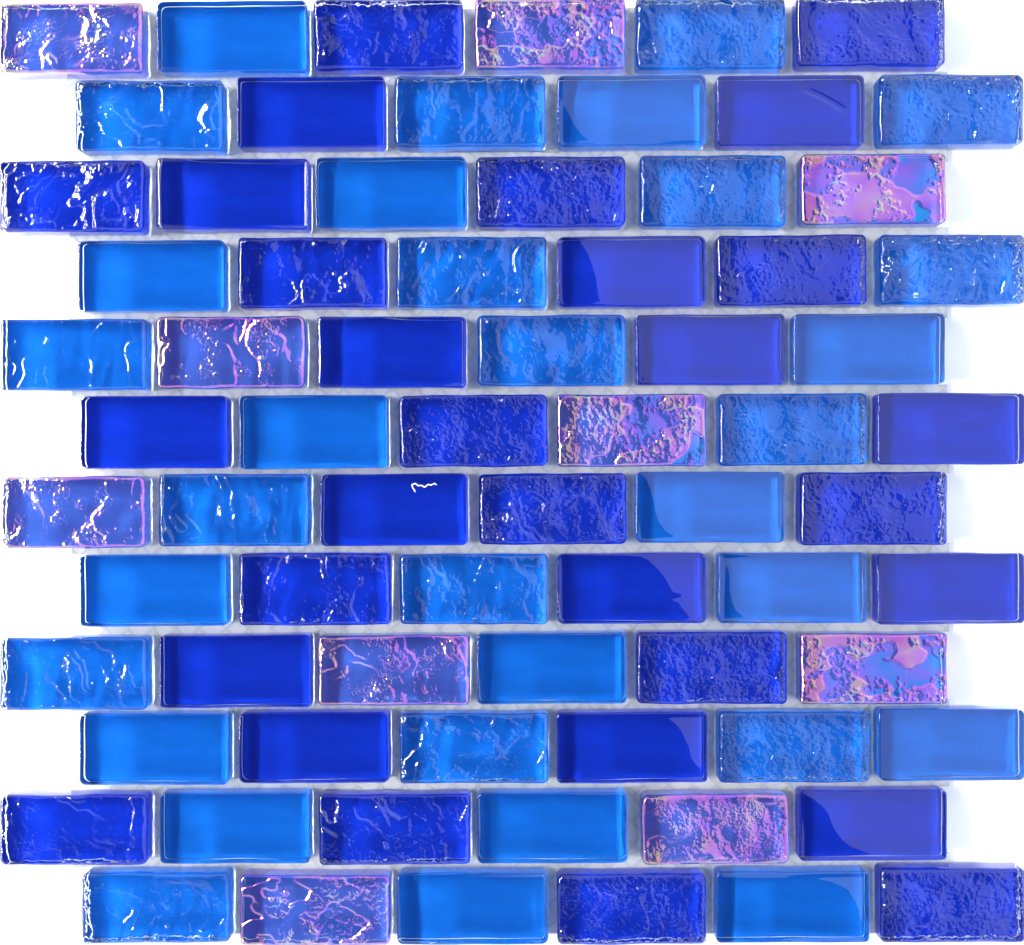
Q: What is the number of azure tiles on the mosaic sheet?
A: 32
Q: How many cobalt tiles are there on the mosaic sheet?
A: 30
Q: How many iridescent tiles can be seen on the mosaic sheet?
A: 10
